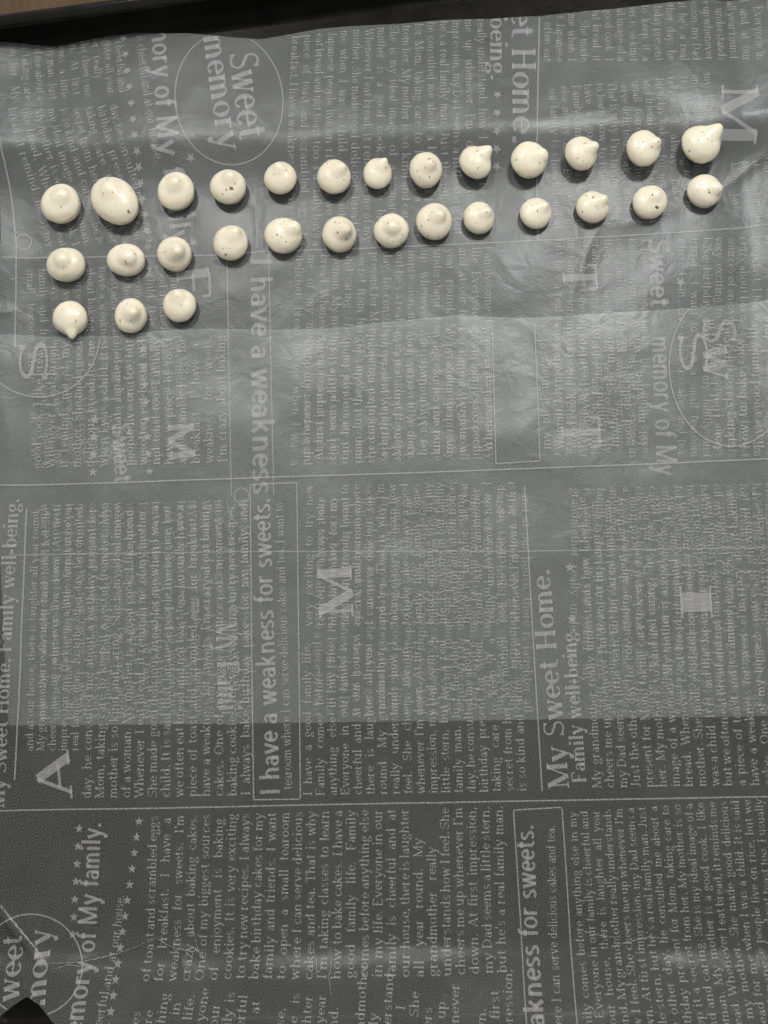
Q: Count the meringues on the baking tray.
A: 29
